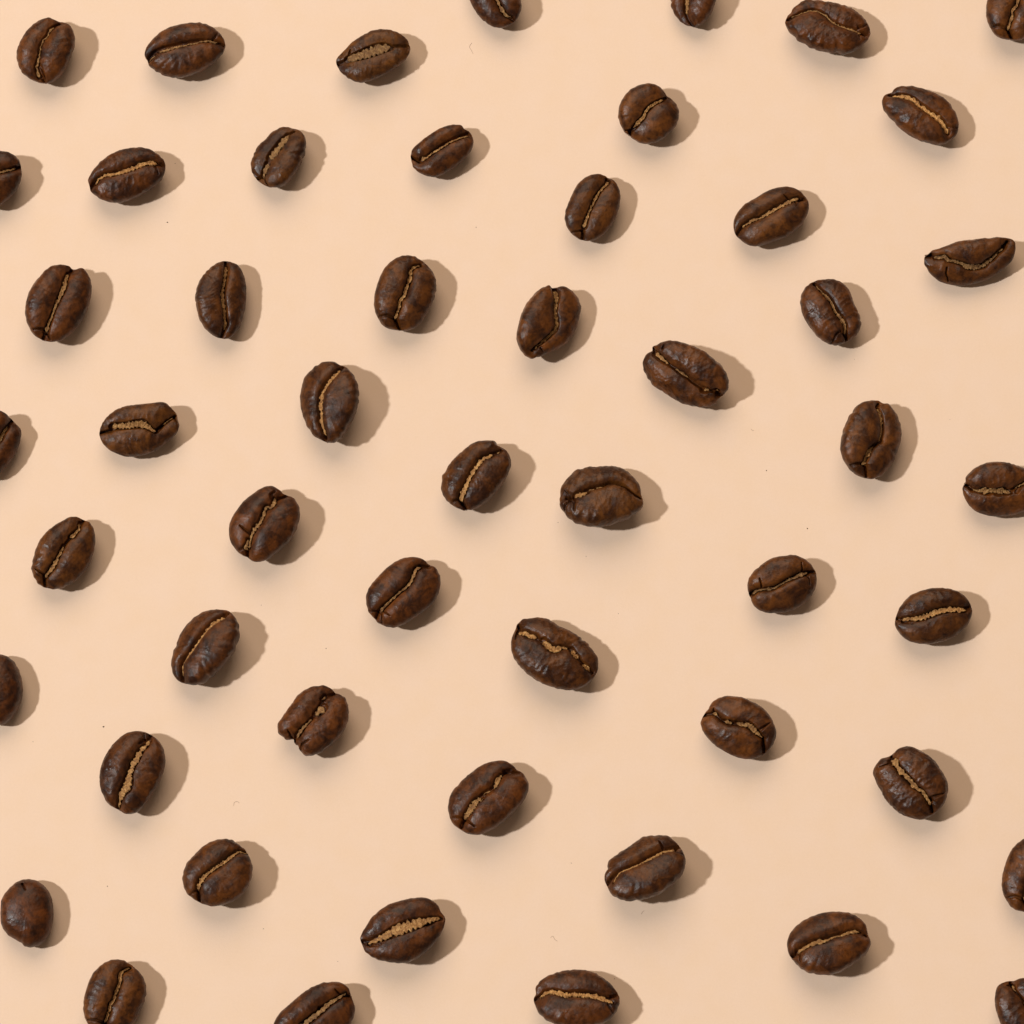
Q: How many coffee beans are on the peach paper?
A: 52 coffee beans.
